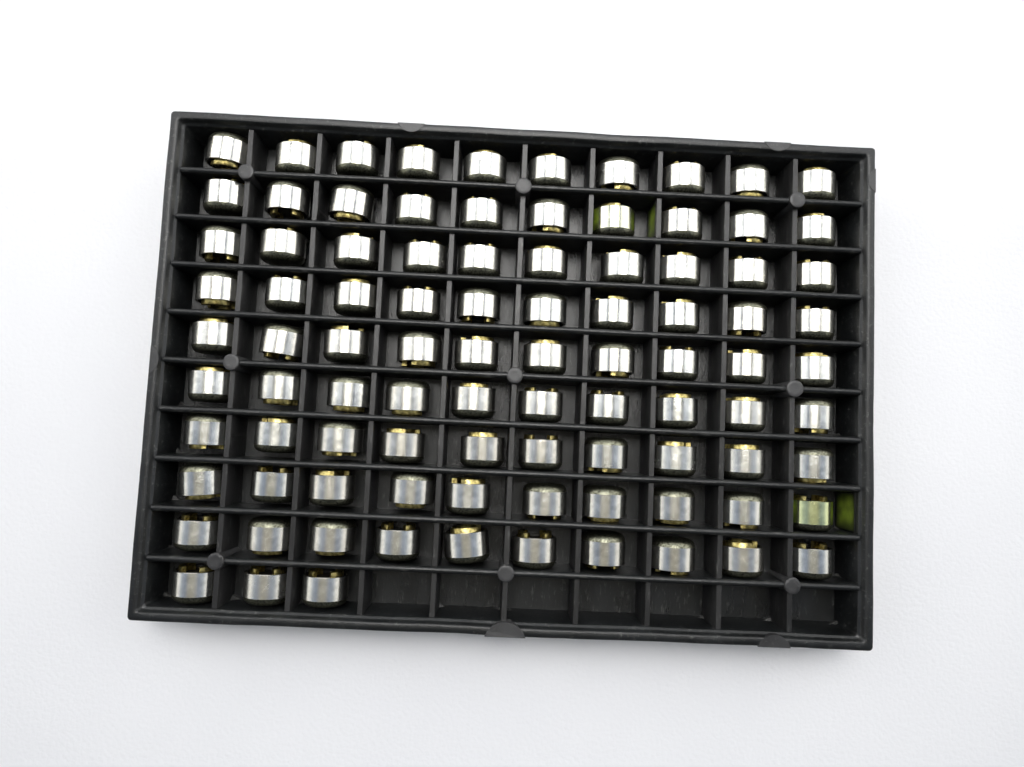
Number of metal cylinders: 93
